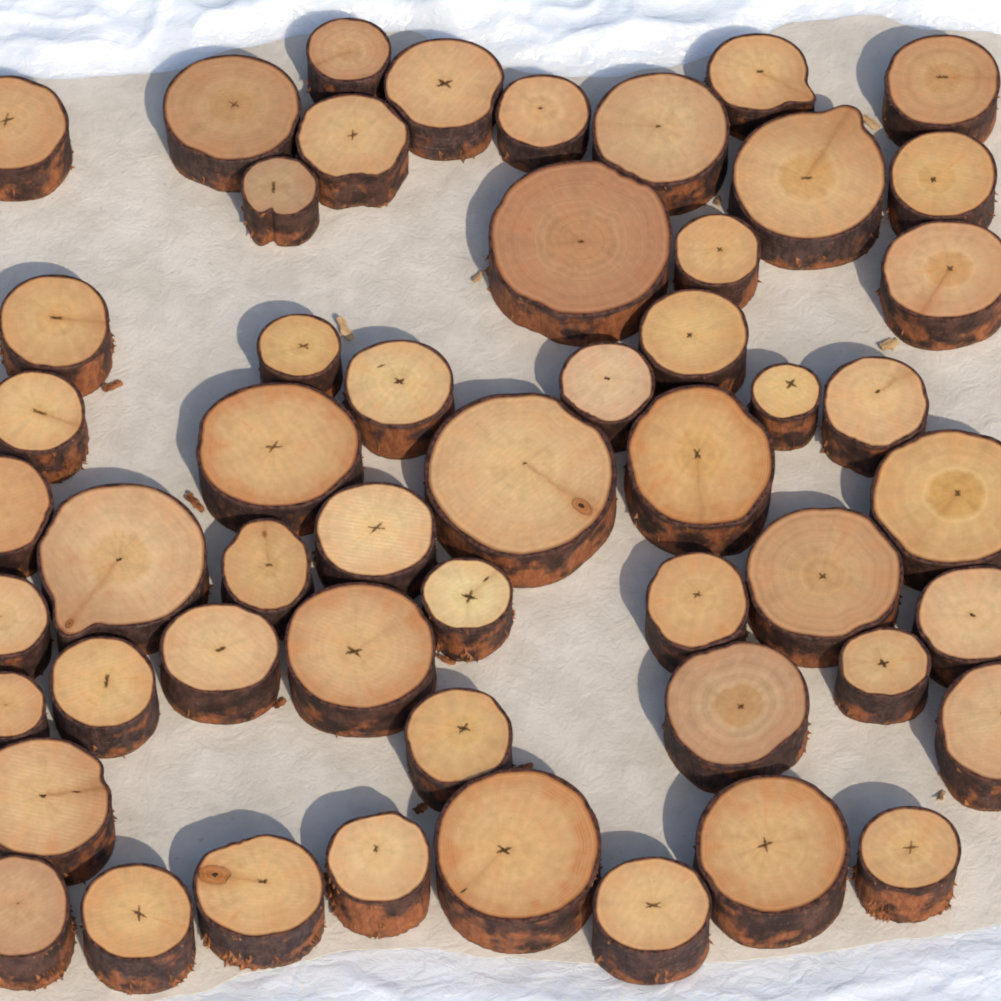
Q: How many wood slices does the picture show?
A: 53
